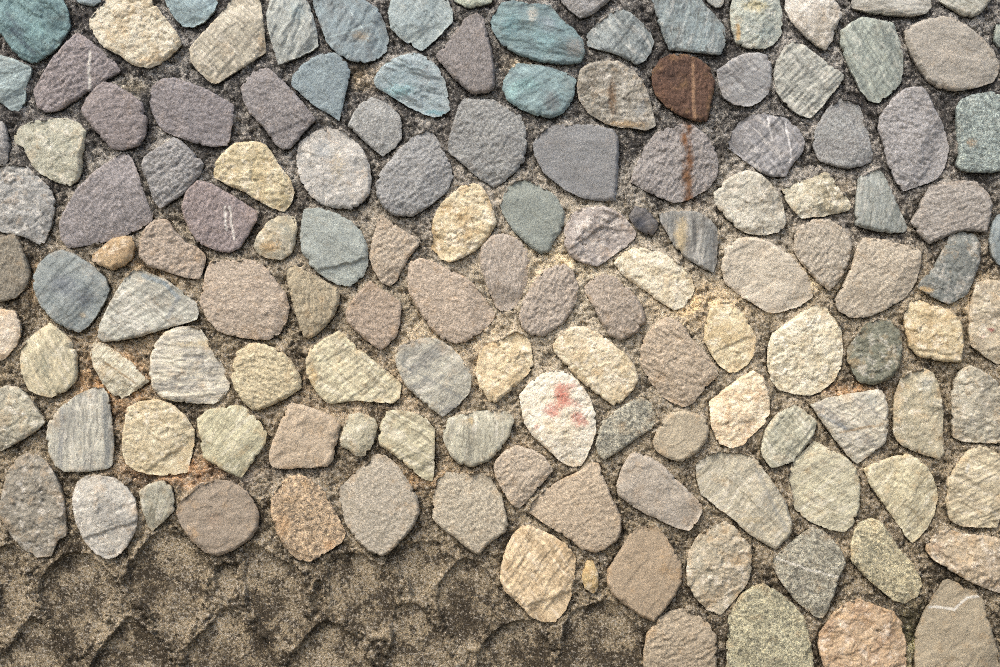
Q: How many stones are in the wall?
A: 137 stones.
